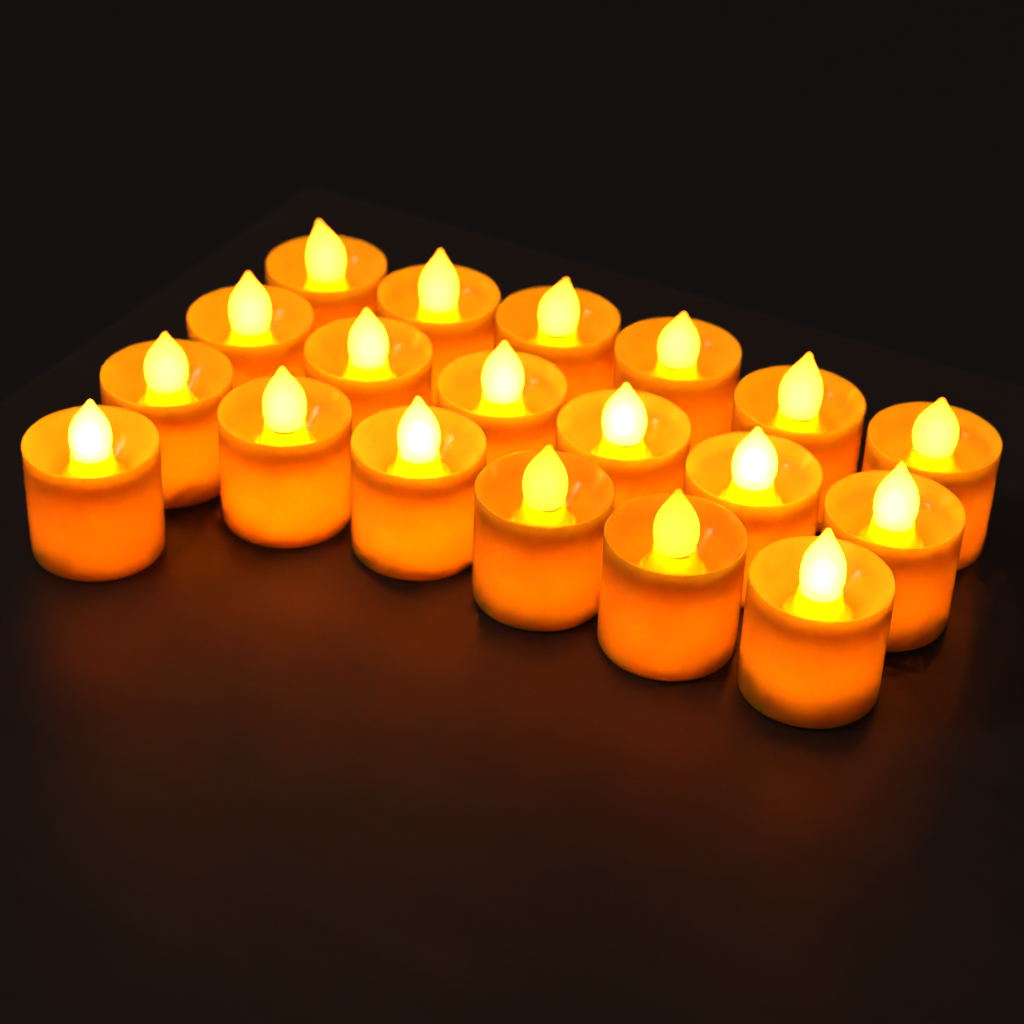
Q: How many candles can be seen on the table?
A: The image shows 19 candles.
